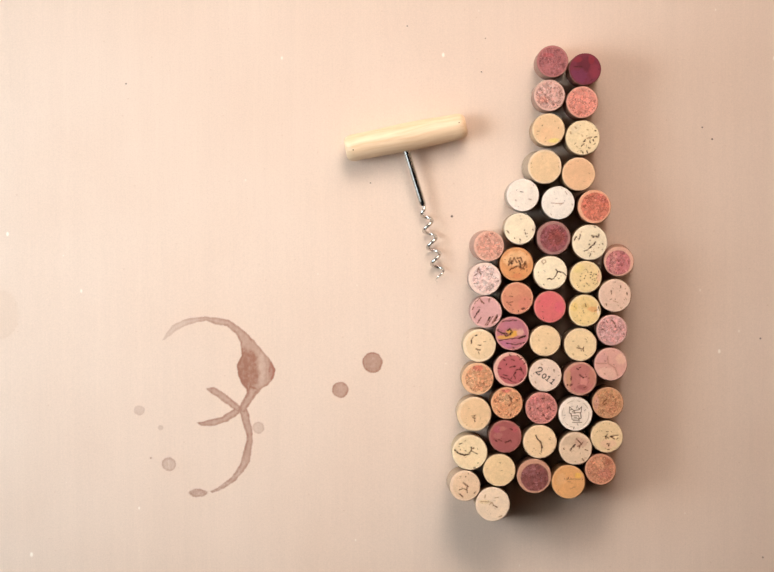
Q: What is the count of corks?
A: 51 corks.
